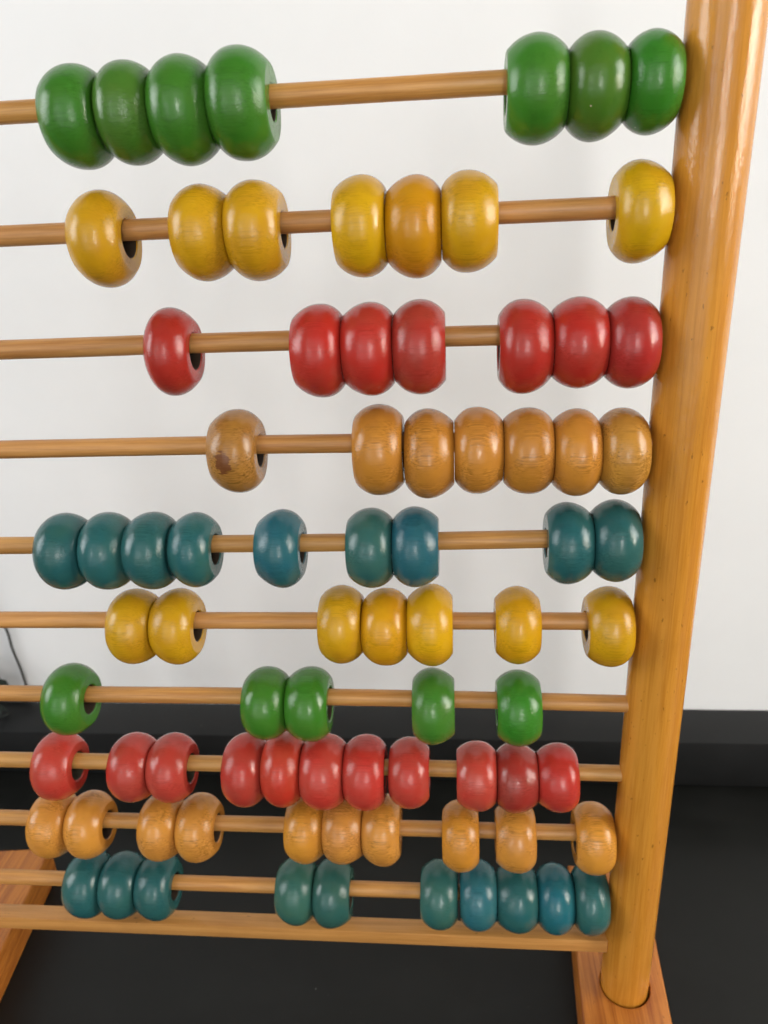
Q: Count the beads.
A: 80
